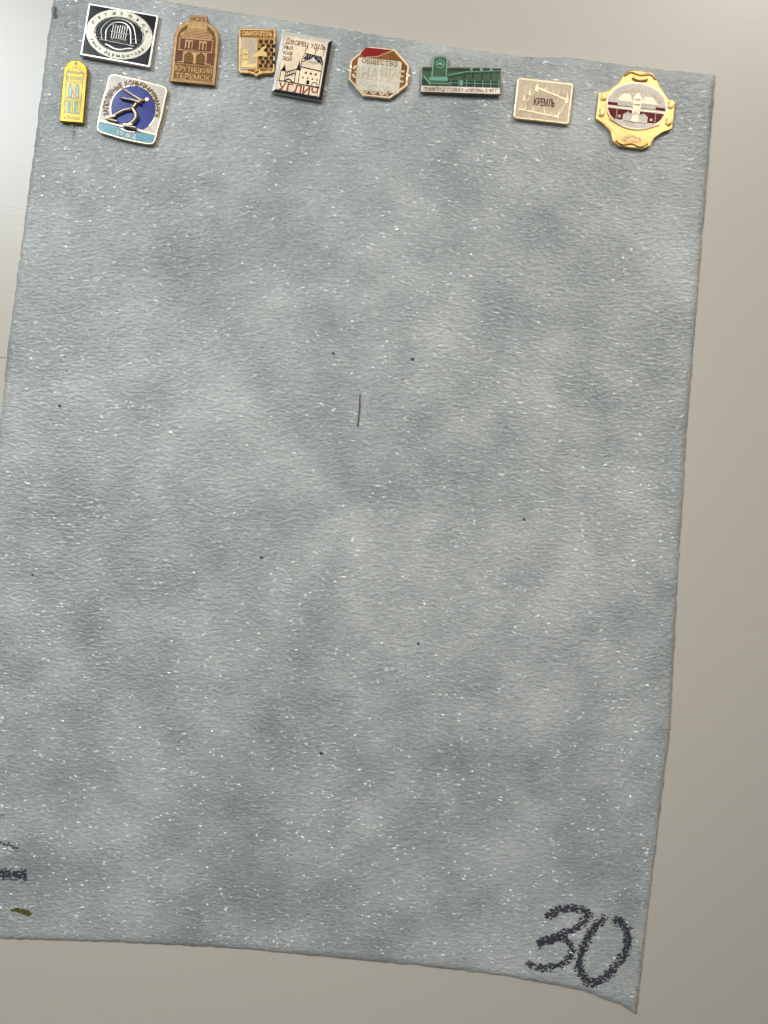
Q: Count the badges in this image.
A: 10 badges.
